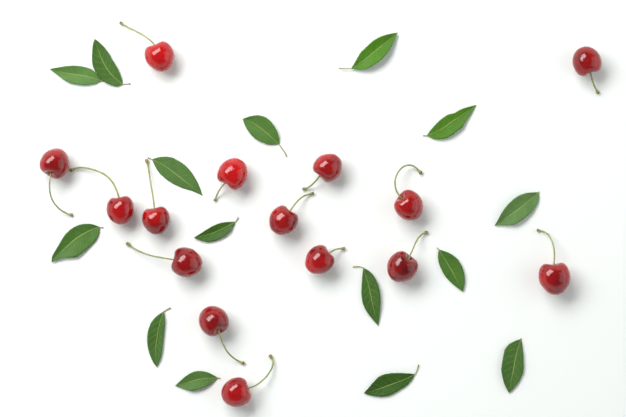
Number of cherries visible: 15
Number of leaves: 15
